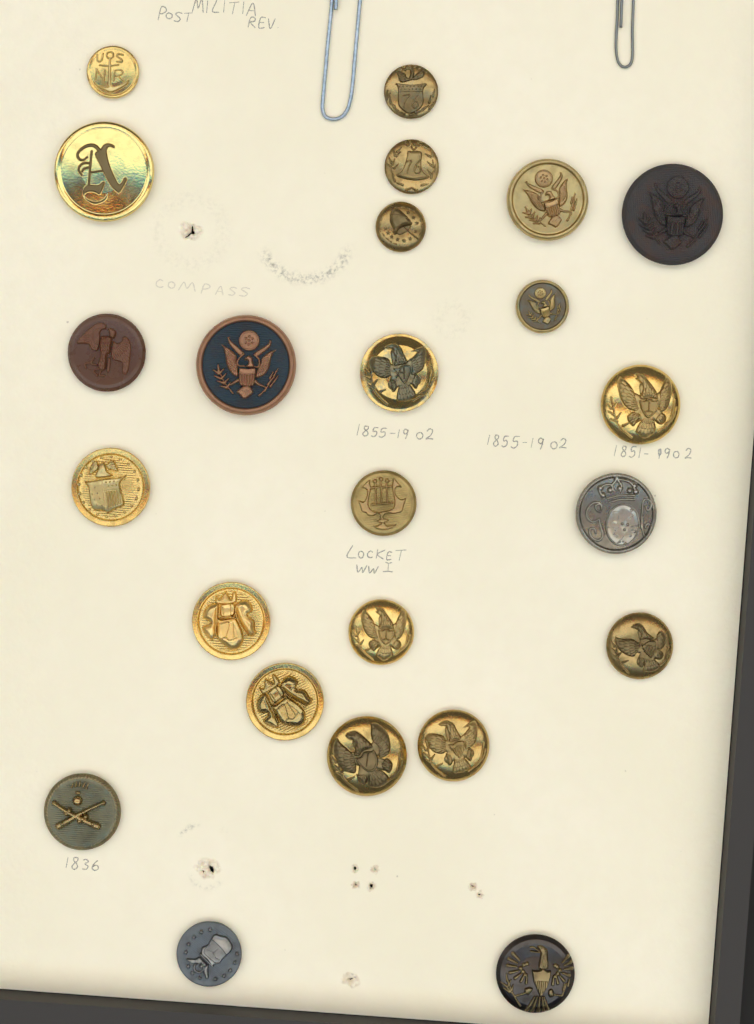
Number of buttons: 24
